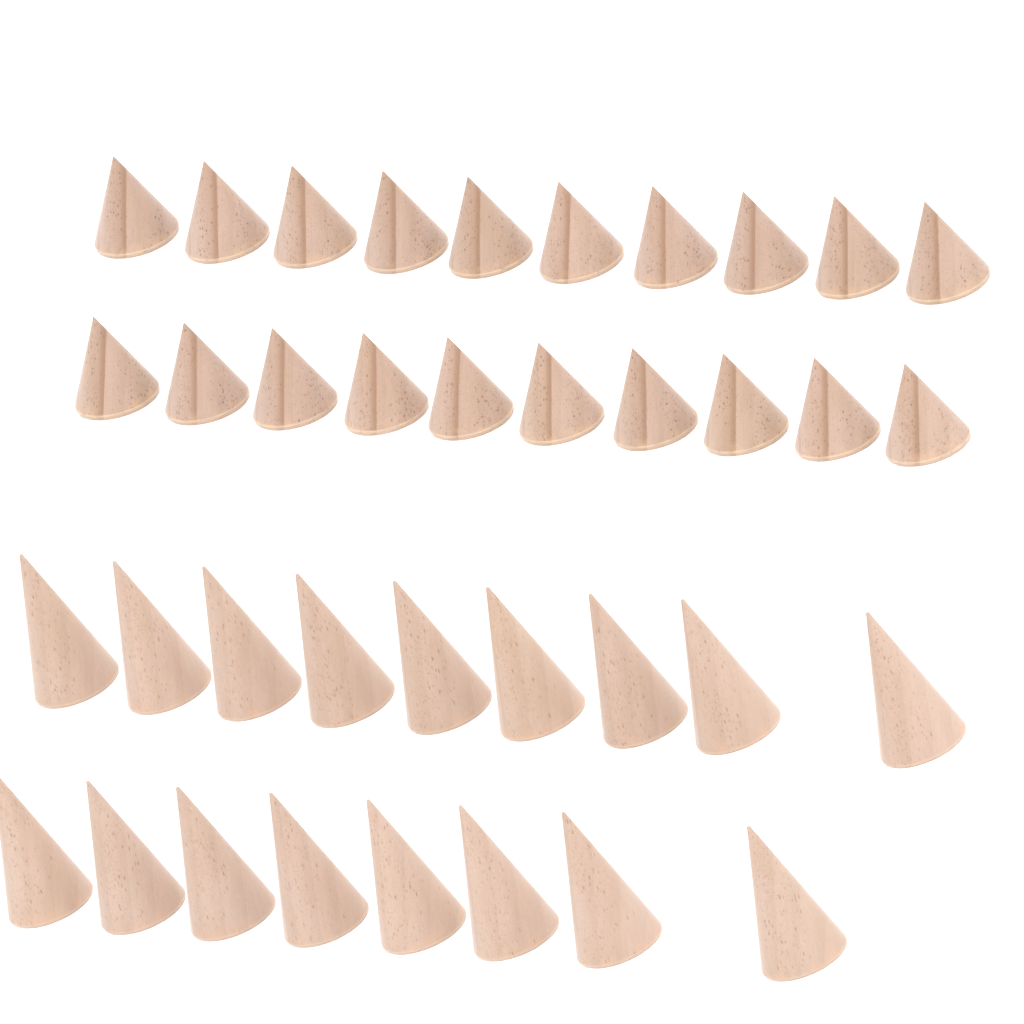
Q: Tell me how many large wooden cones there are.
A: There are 17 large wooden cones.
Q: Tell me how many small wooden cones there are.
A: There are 20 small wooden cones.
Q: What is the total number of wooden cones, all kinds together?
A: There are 37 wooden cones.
